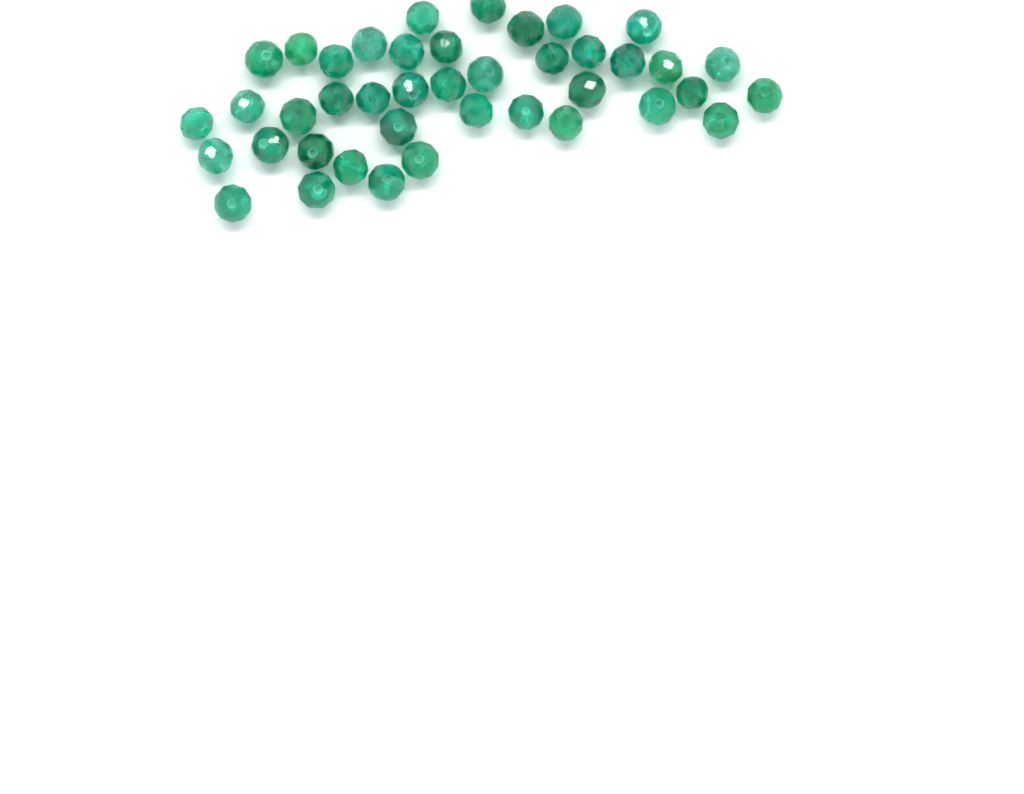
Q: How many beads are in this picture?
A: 41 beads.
